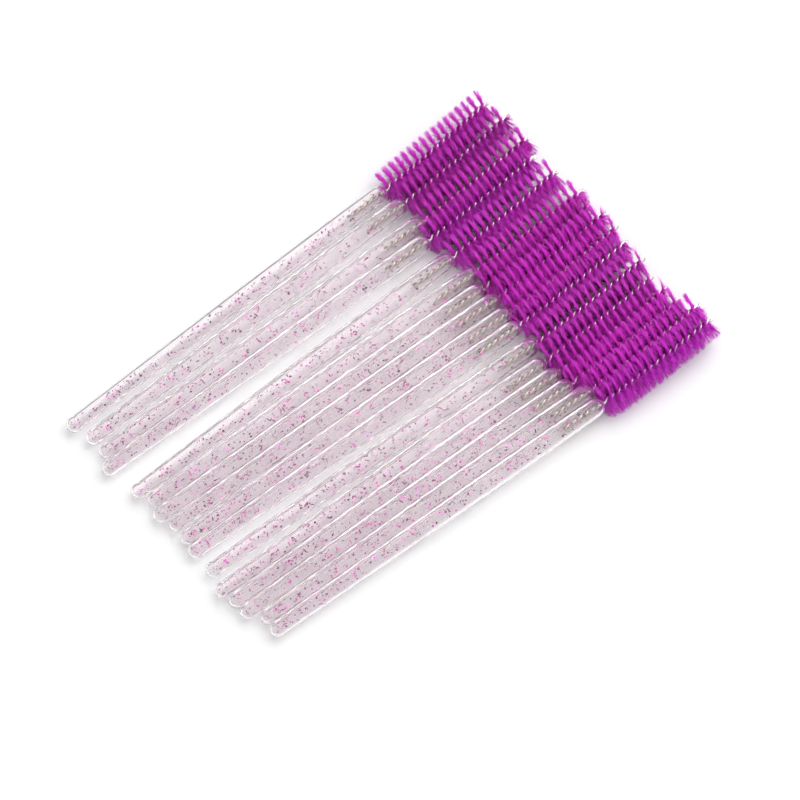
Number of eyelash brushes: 16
